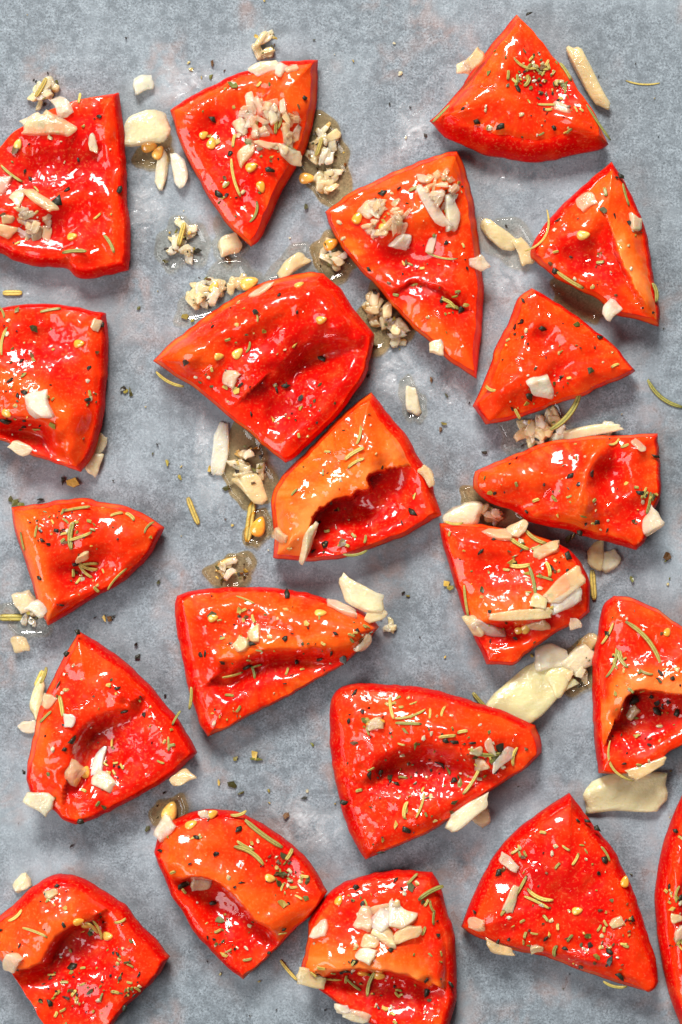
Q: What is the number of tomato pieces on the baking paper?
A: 21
